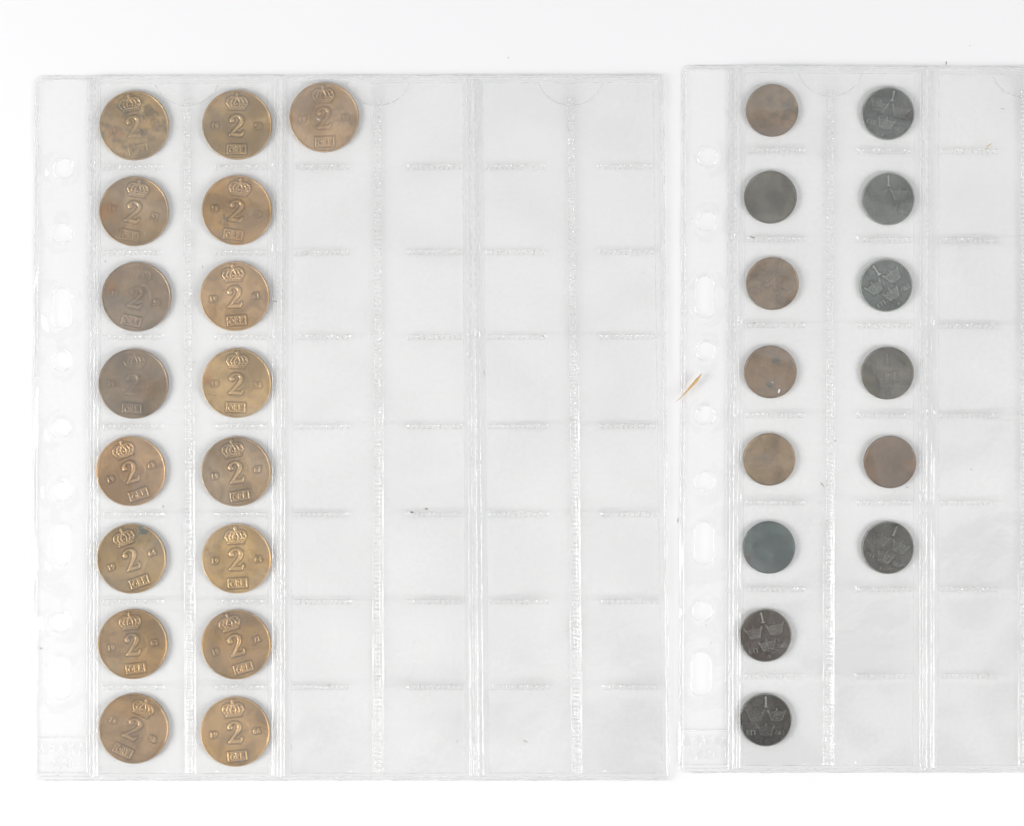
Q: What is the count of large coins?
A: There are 17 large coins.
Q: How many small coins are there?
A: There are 14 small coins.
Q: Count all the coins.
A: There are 31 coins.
